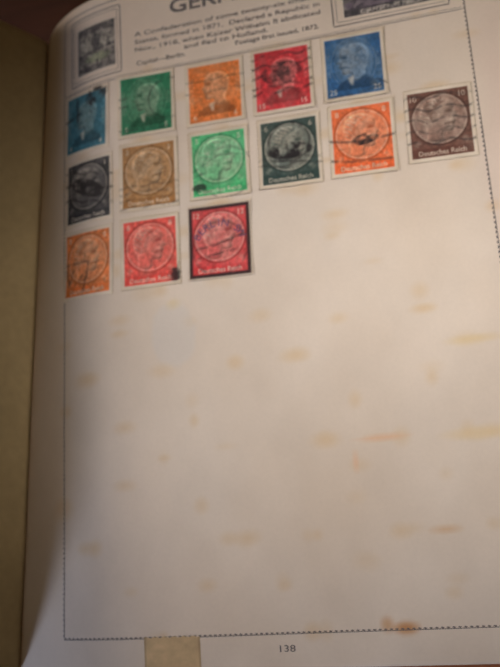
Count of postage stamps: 14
